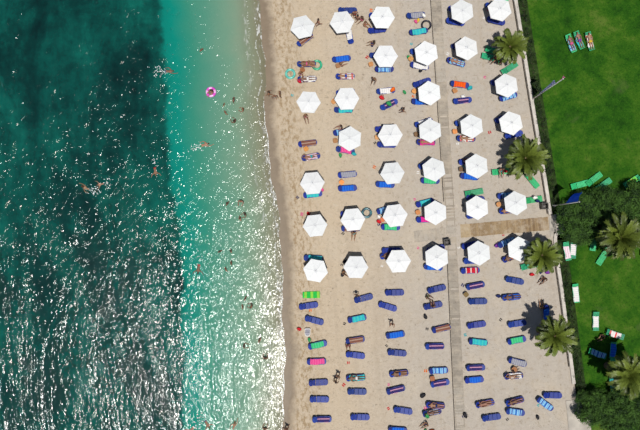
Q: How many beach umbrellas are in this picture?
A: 33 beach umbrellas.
